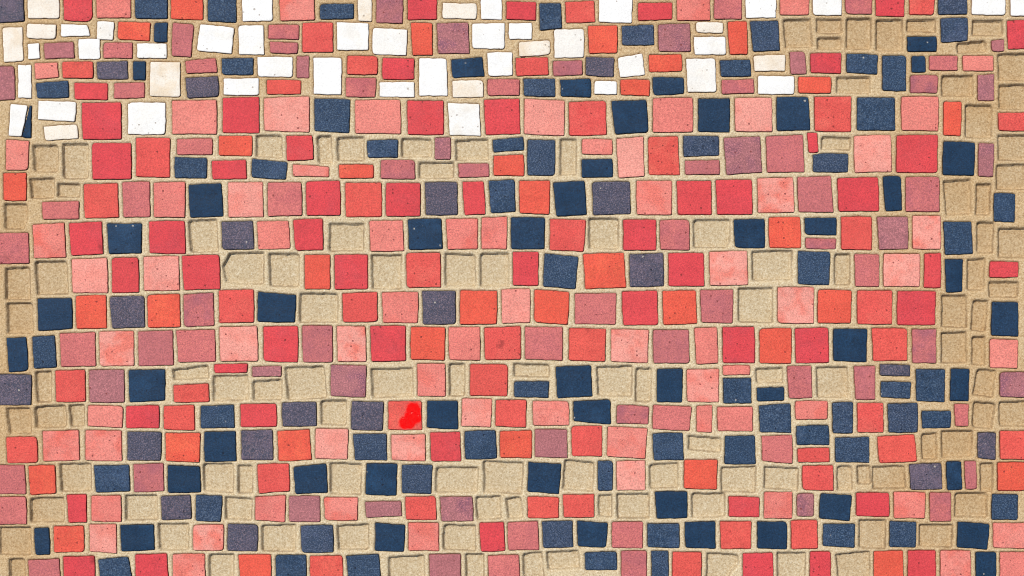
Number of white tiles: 46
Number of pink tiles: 146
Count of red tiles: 132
